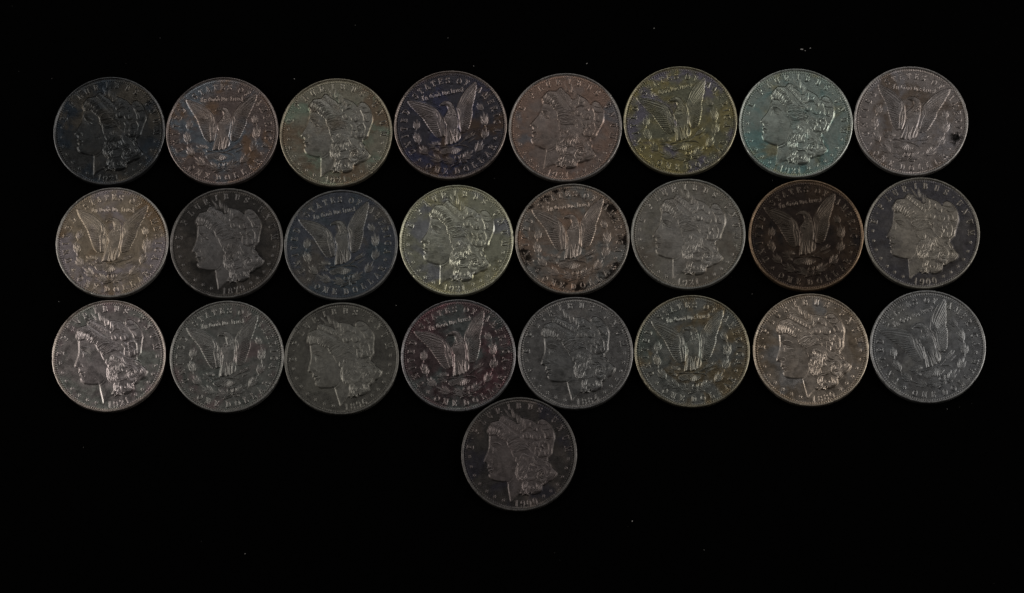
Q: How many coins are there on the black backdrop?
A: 25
